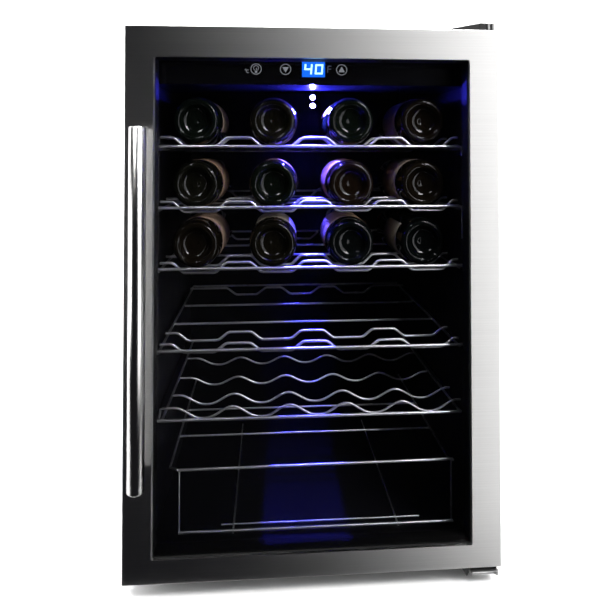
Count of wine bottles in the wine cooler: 12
